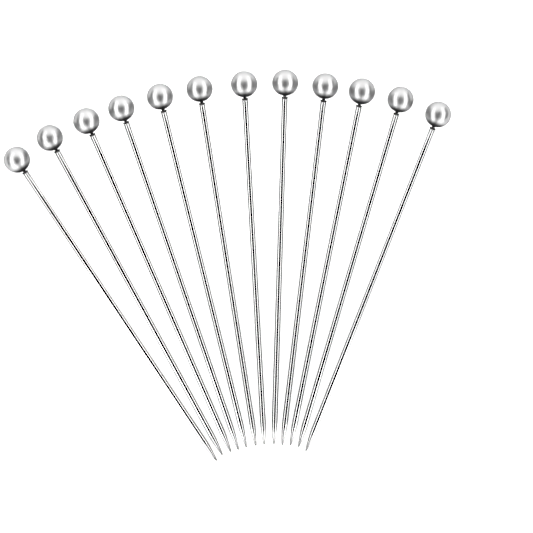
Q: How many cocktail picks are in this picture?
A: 12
